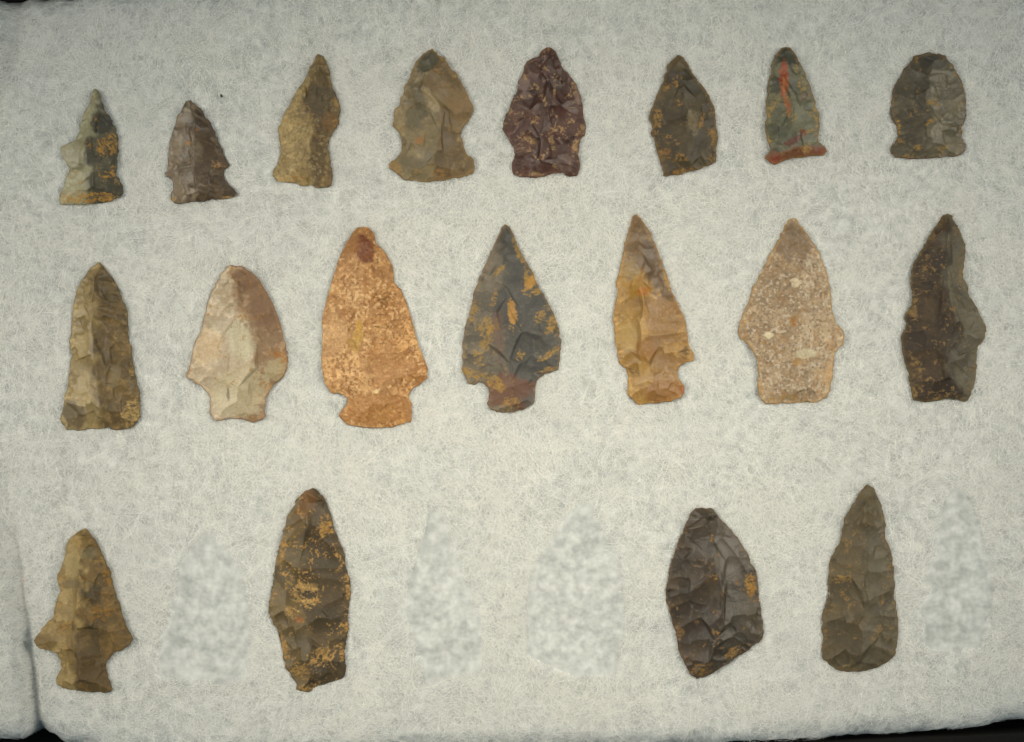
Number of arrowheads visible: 19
